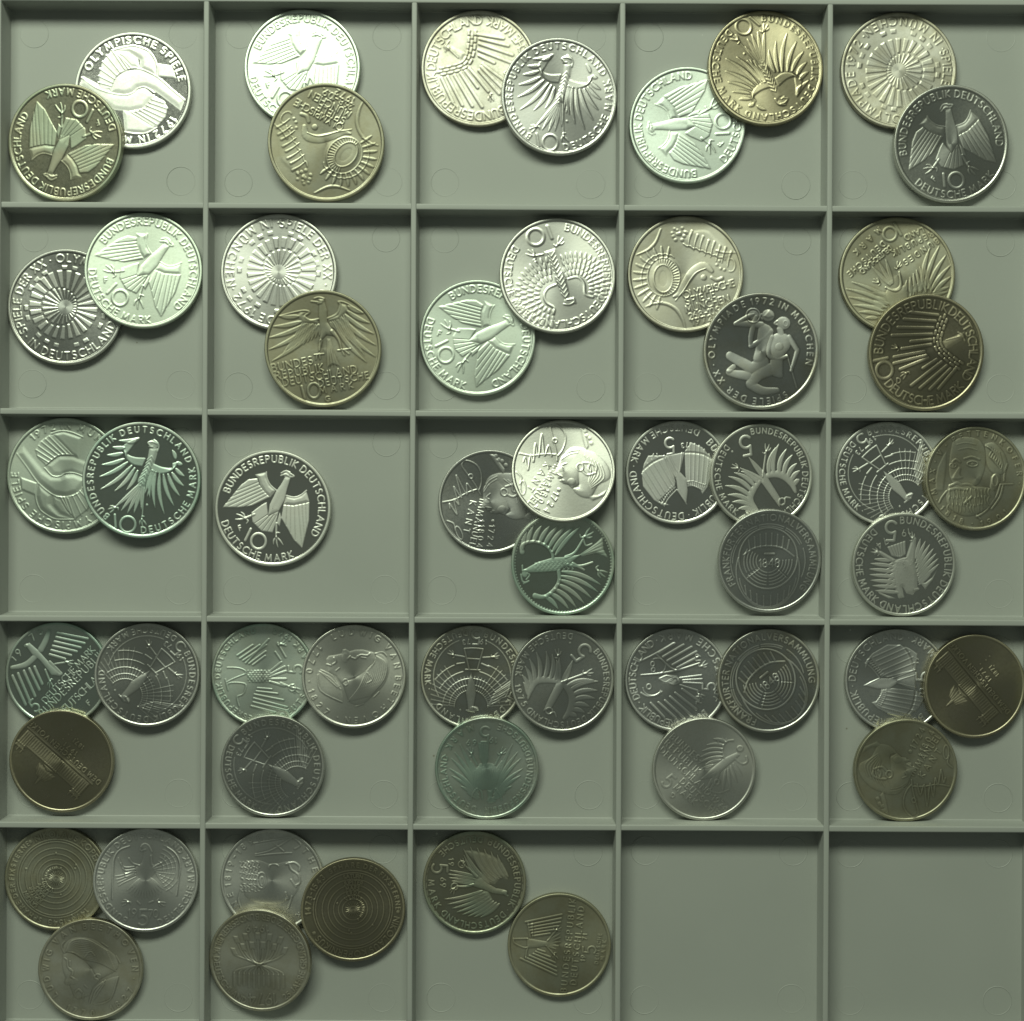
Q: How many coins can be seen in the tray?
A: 55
